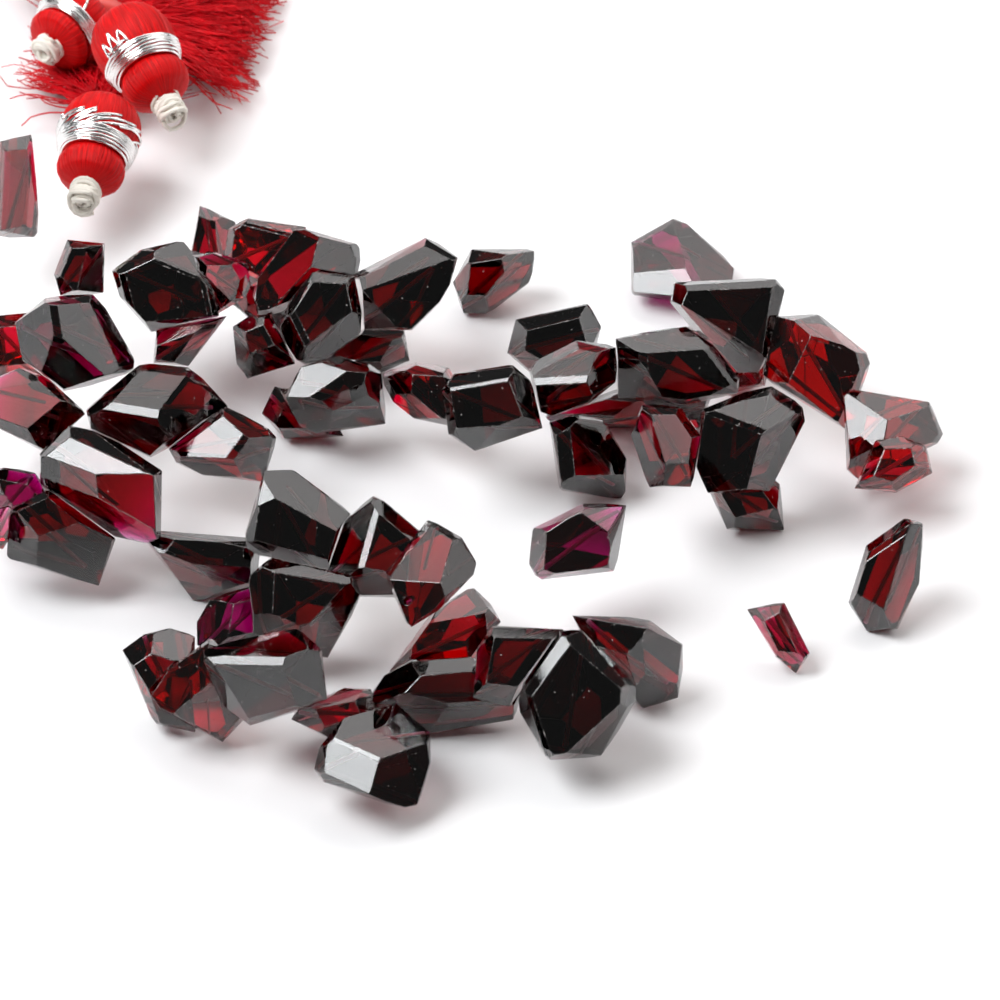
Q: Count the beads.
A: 60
